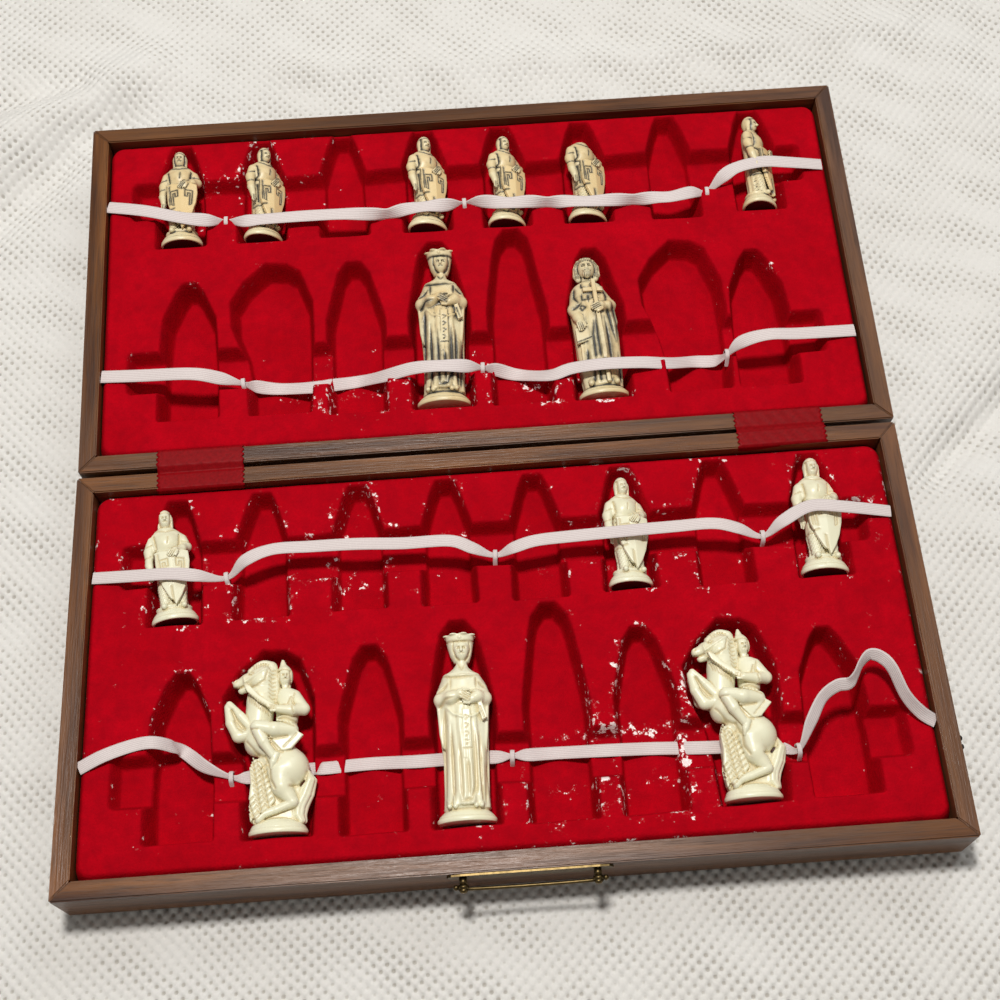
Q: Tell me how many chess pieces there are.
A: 14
